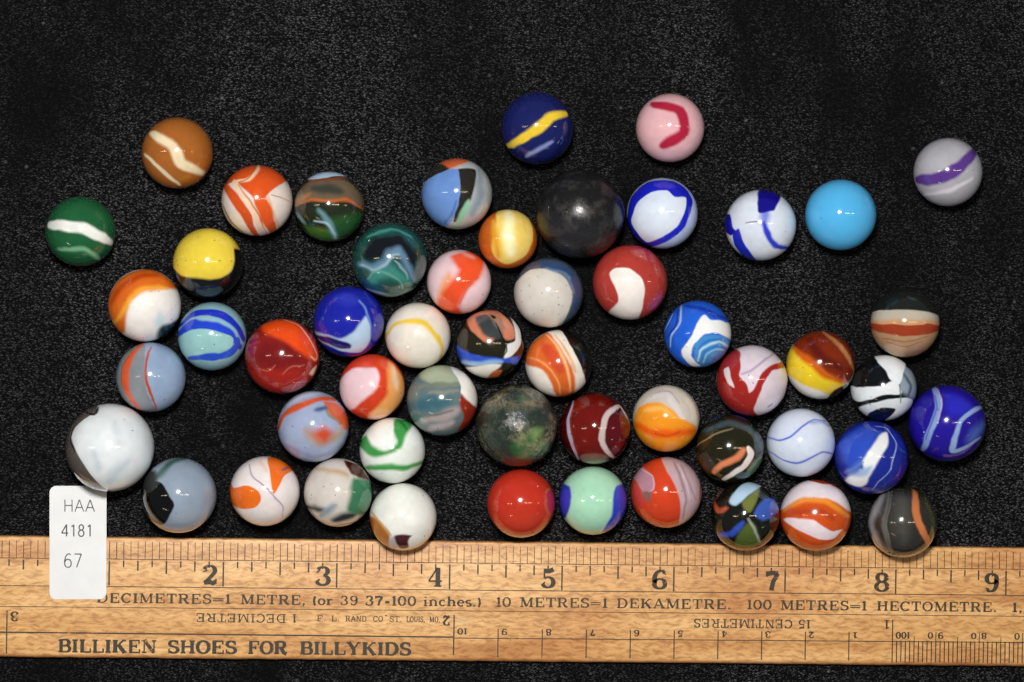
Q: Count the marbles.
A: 53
